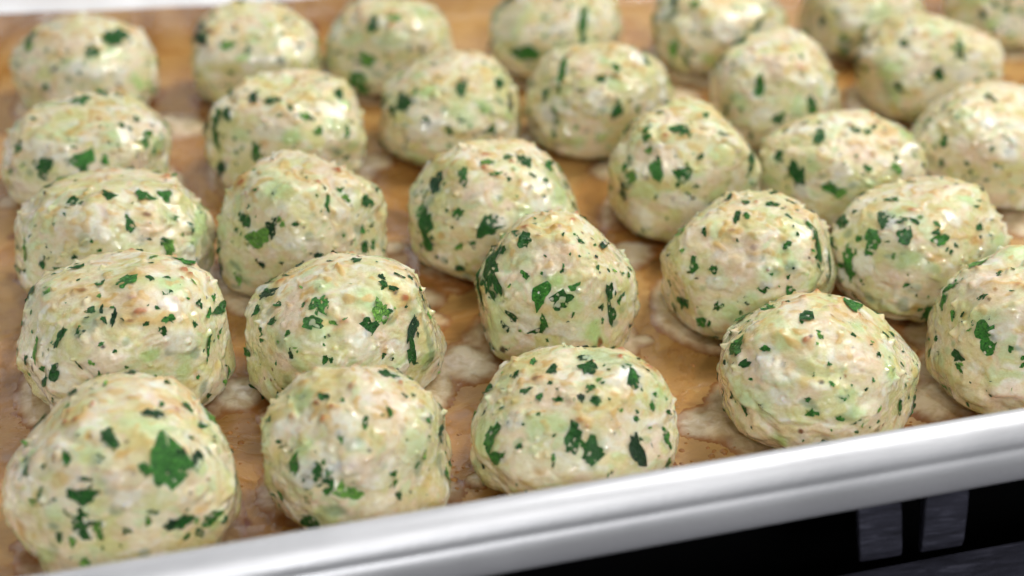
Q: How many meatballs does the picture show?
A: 29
